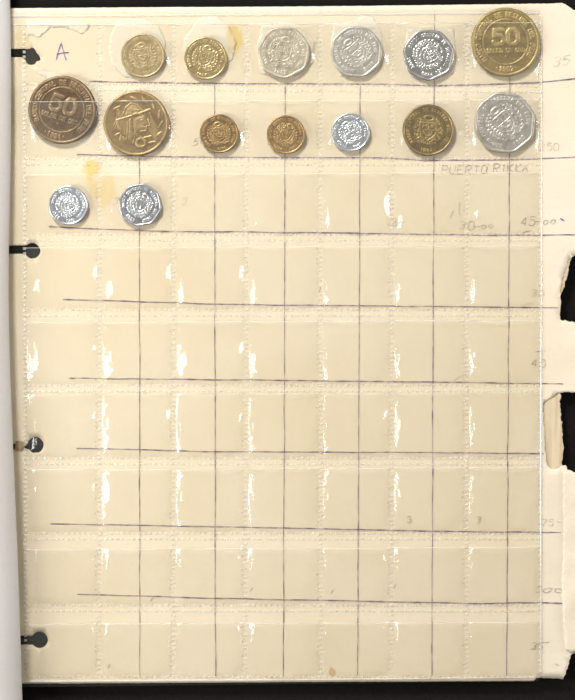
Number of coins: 15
